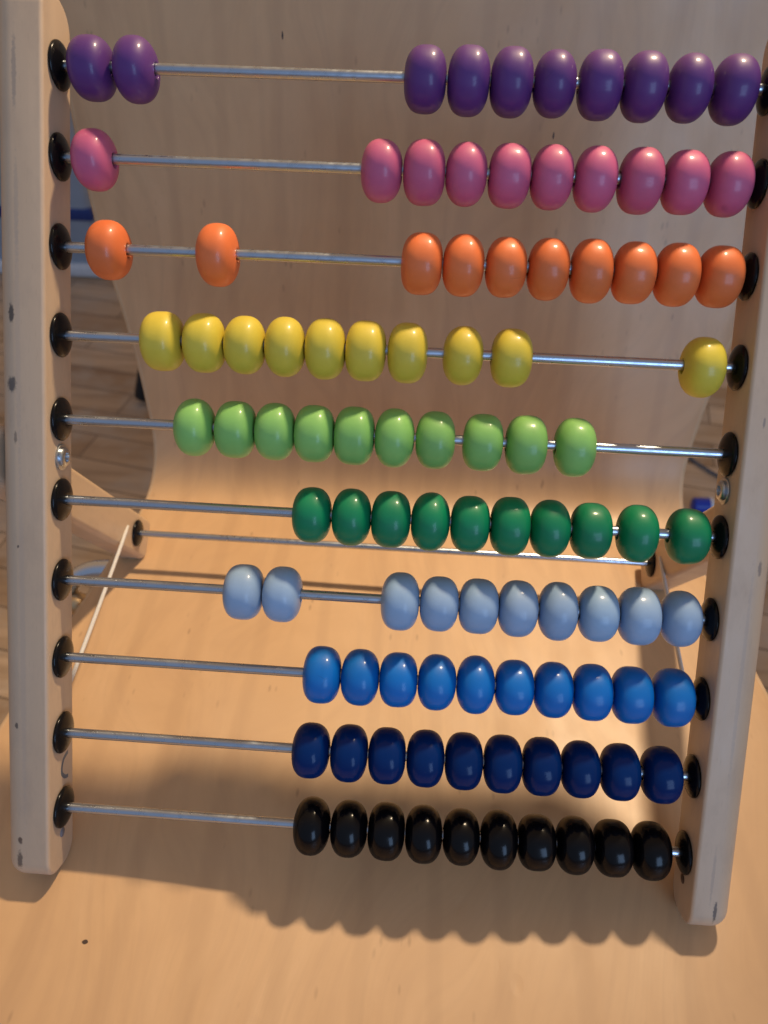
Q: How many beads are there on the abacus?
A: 100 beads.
